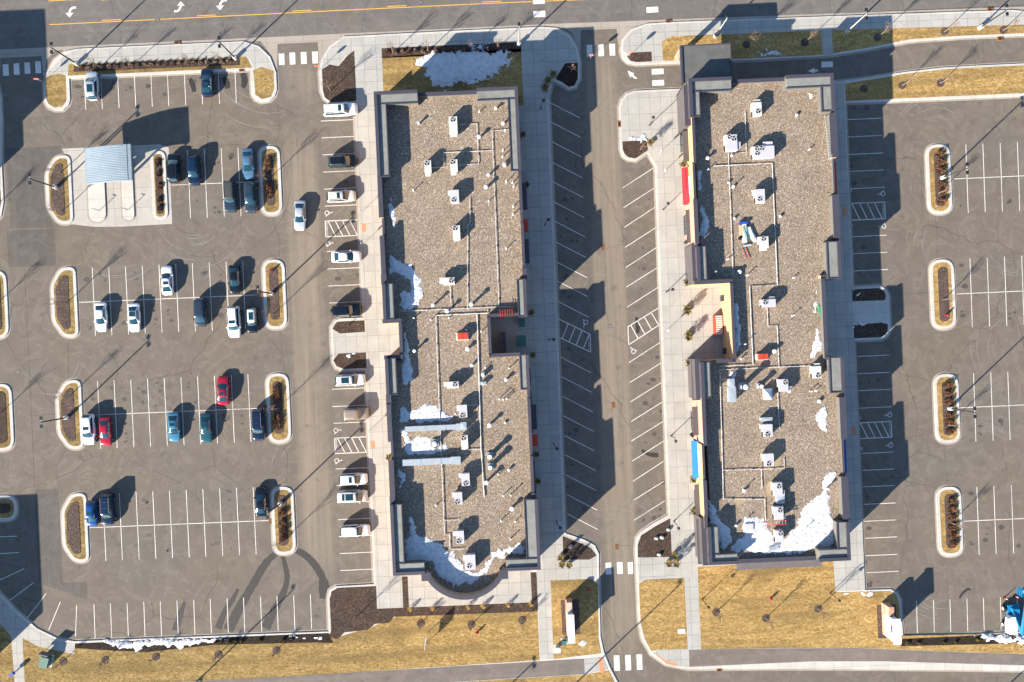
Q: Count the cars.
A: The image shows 34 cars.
